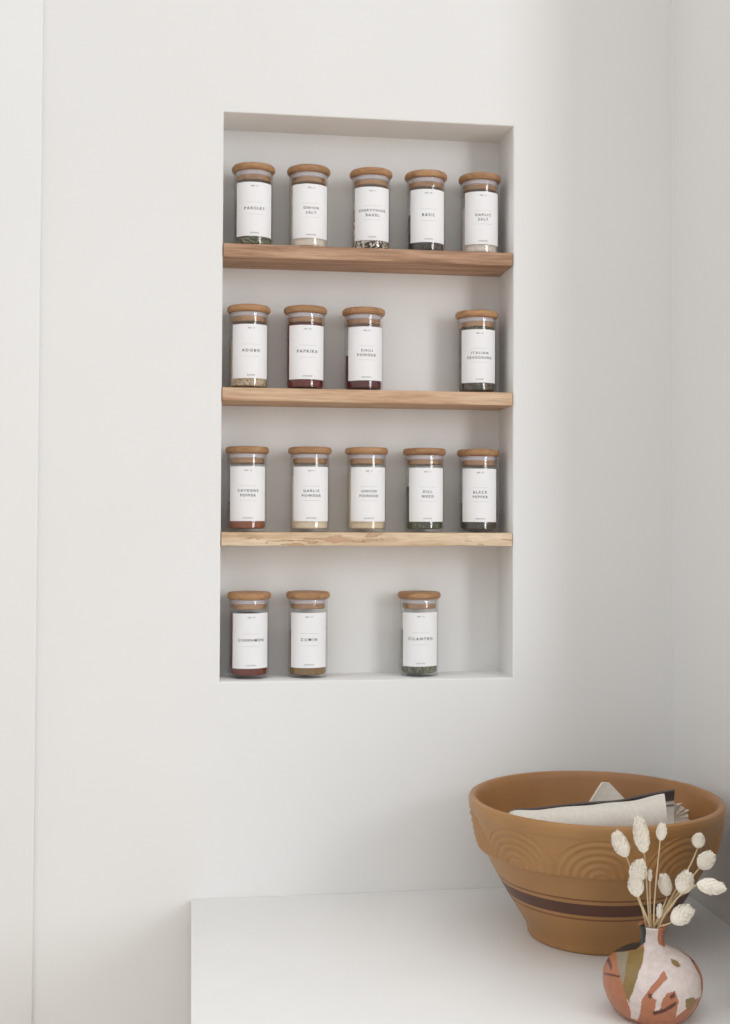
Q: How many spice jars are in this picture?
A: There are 17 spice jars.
